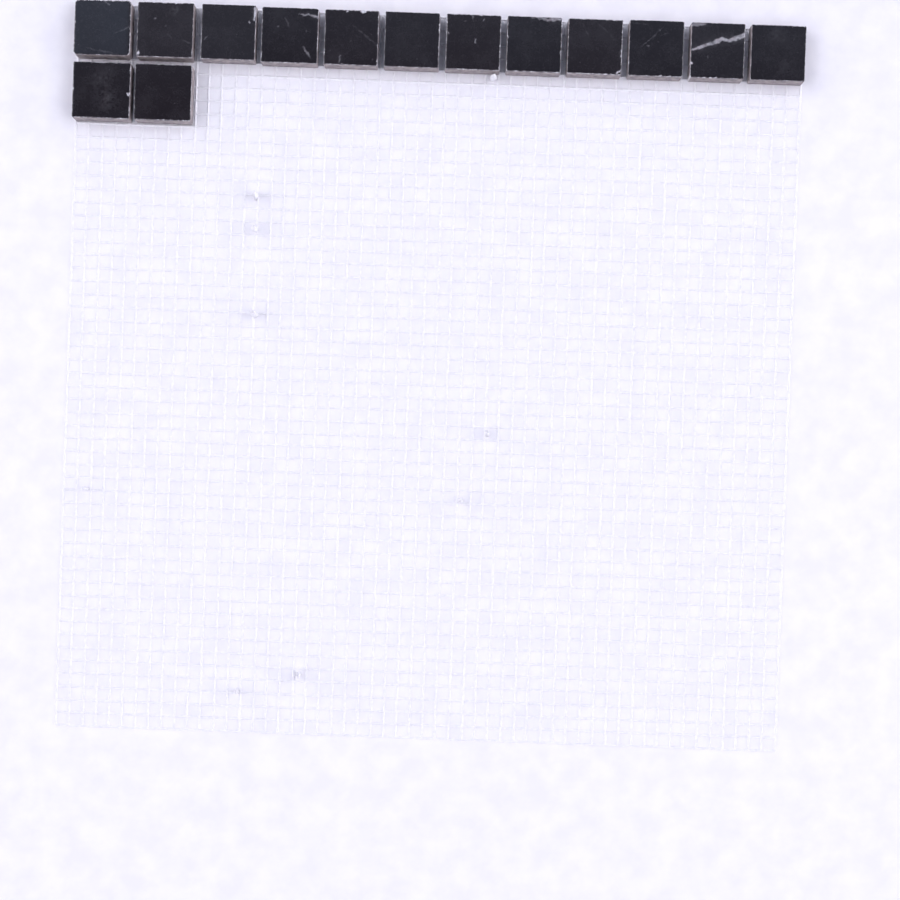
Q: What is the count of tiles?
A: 14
